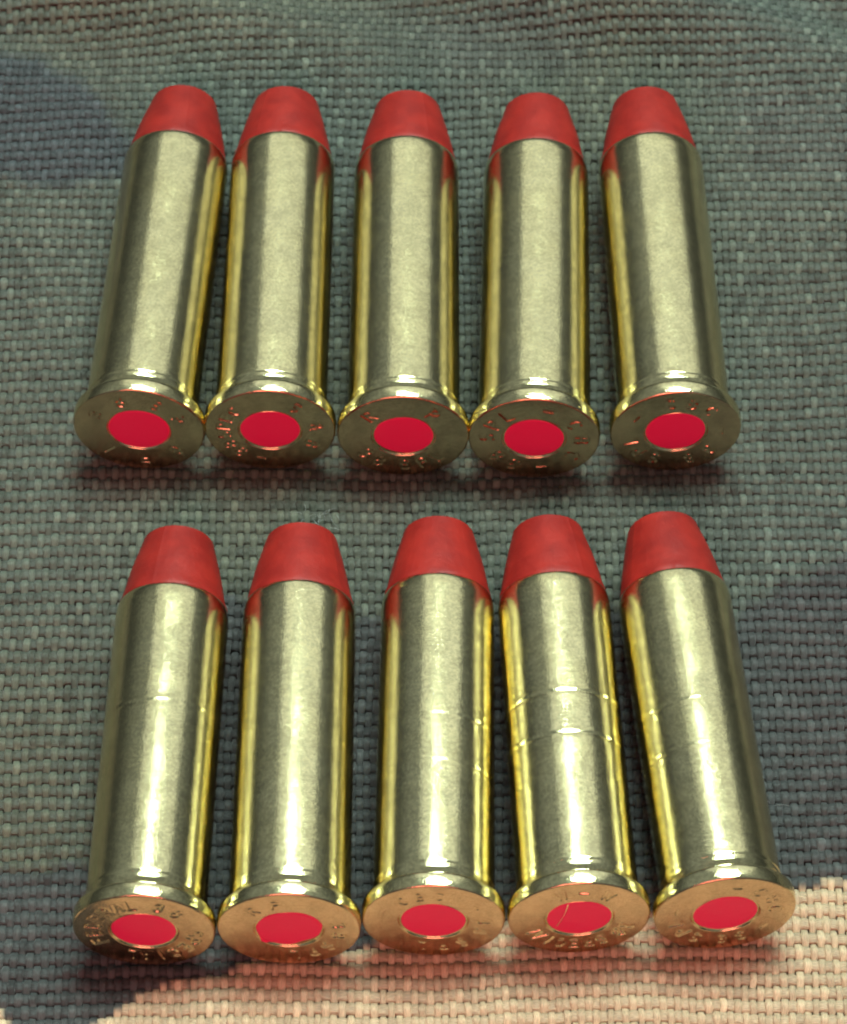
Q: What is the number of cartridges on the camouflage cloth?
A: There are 10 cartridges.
